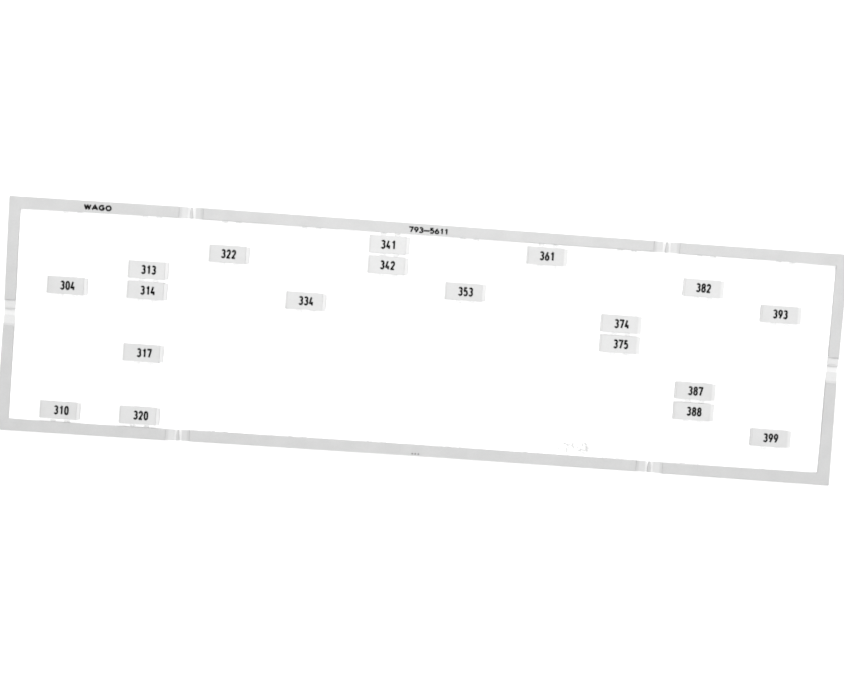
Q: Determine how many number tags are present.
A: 19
